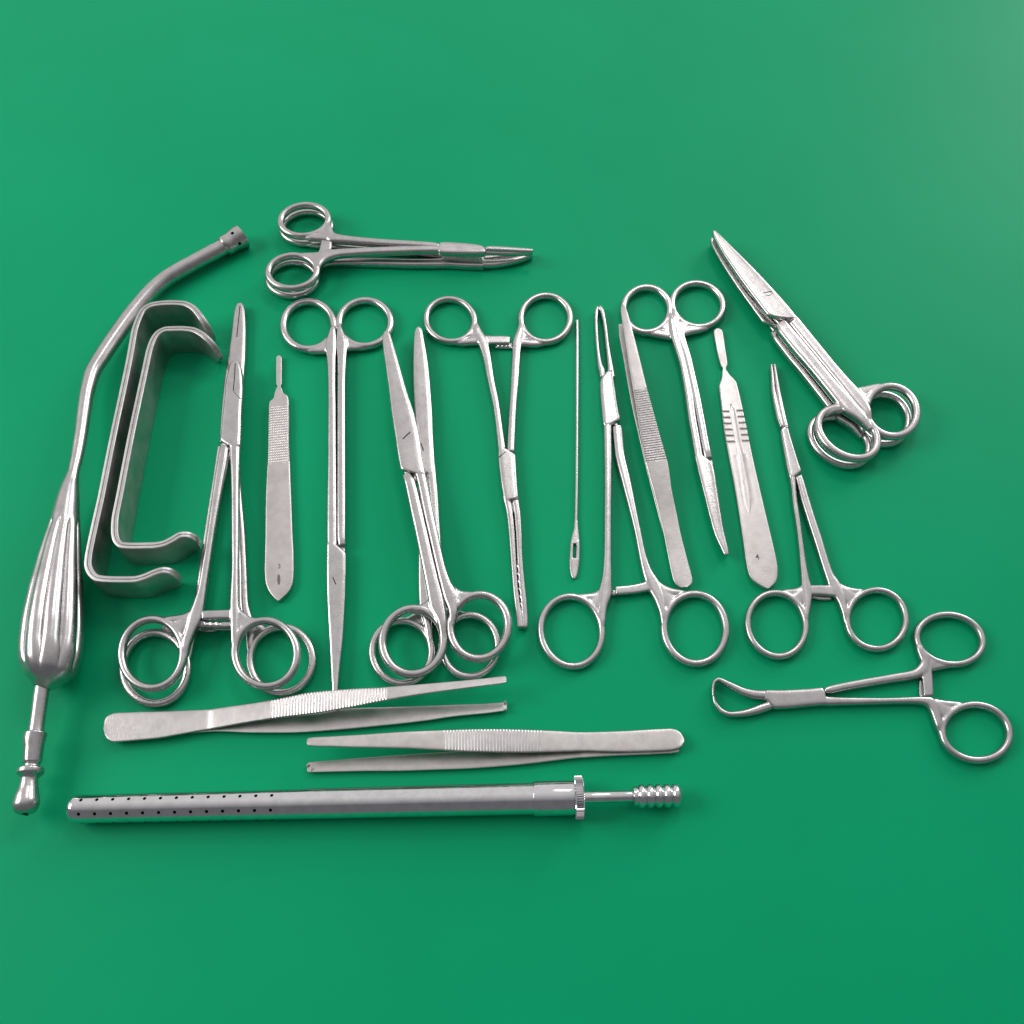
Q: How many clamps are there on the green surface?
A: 8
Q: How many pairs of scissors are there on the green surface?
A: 6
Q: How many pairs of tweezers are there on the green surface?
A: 3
